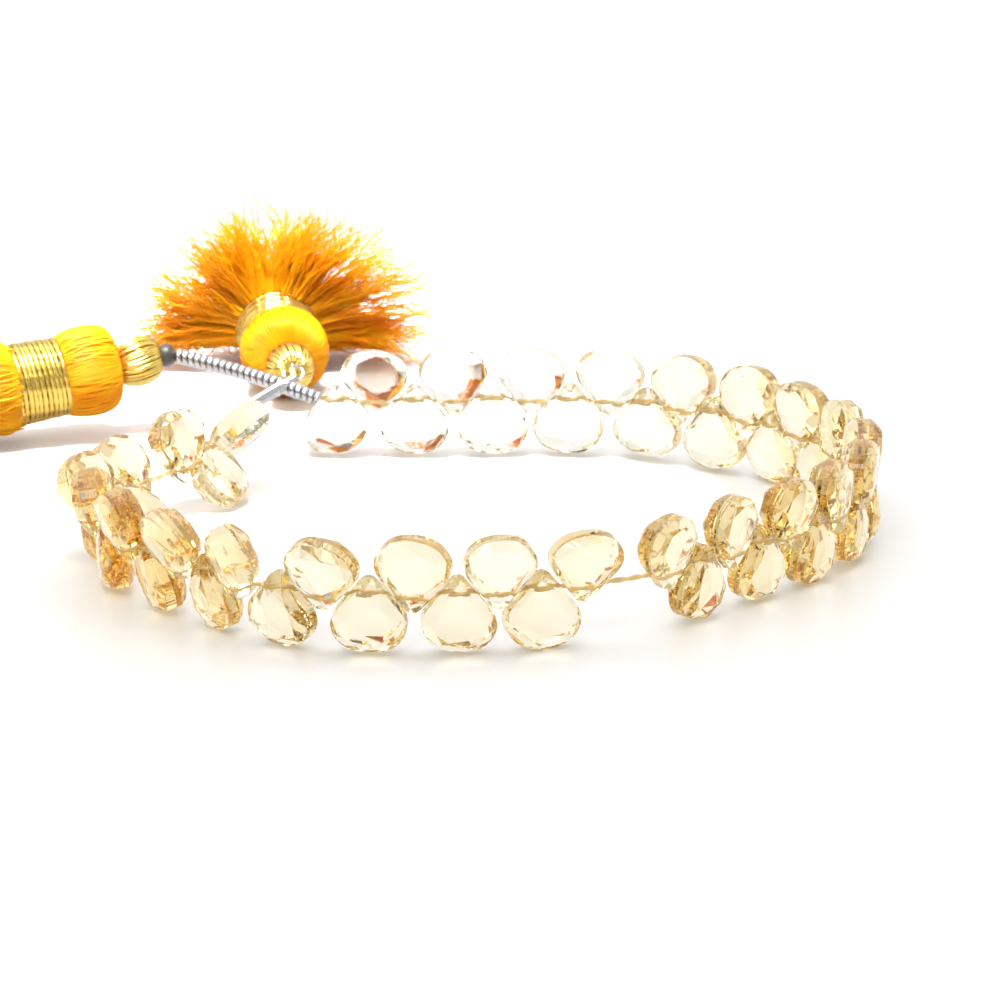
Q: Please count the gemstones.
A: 50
